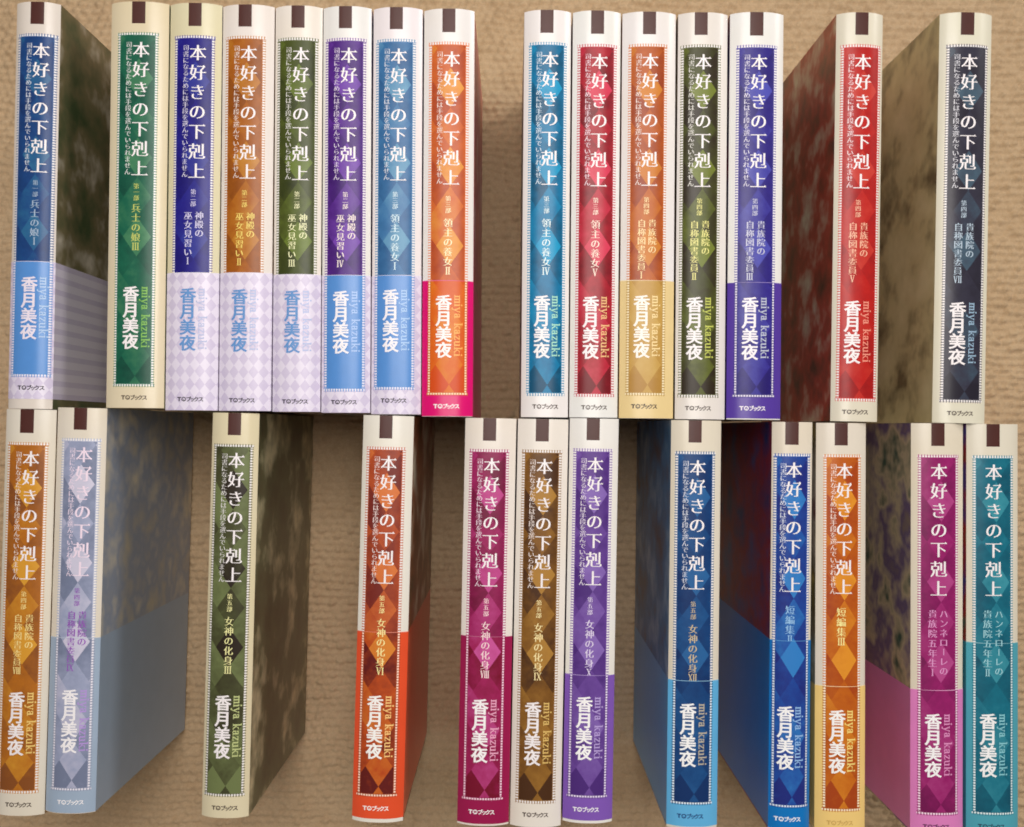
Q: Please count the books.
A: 27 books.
